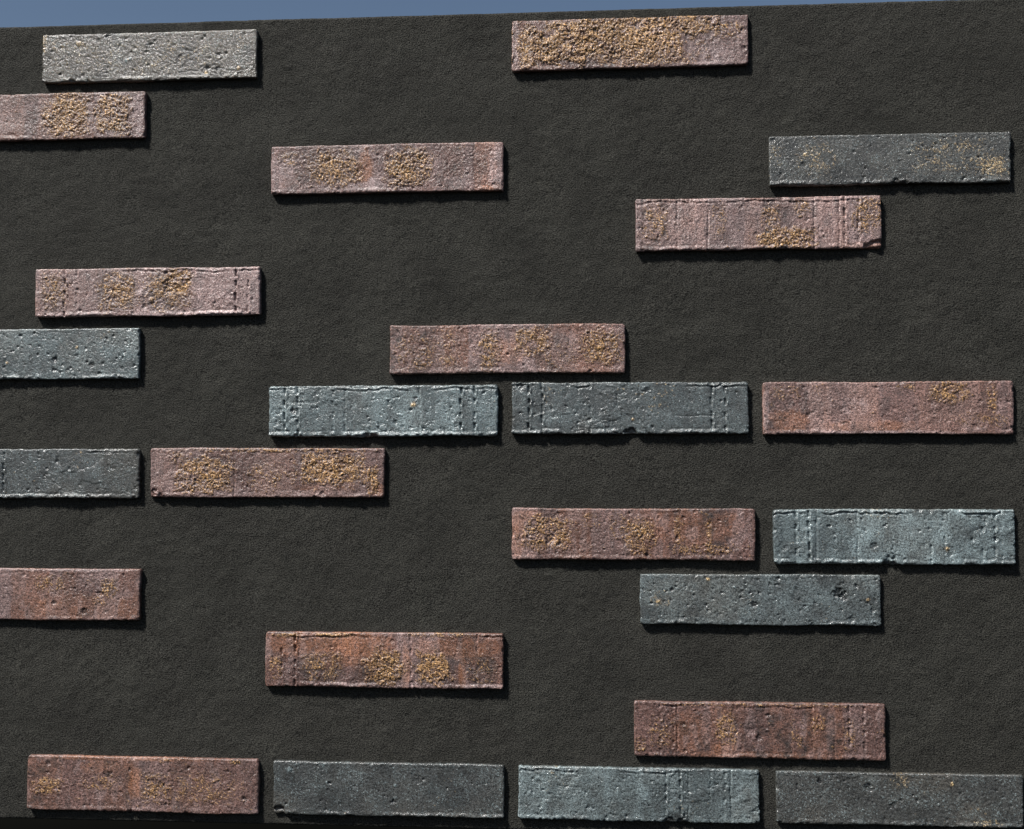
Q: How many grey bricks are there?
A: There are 11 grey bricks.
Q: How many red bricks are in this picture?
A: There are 13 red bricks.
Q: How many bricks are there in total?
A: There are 24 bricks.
